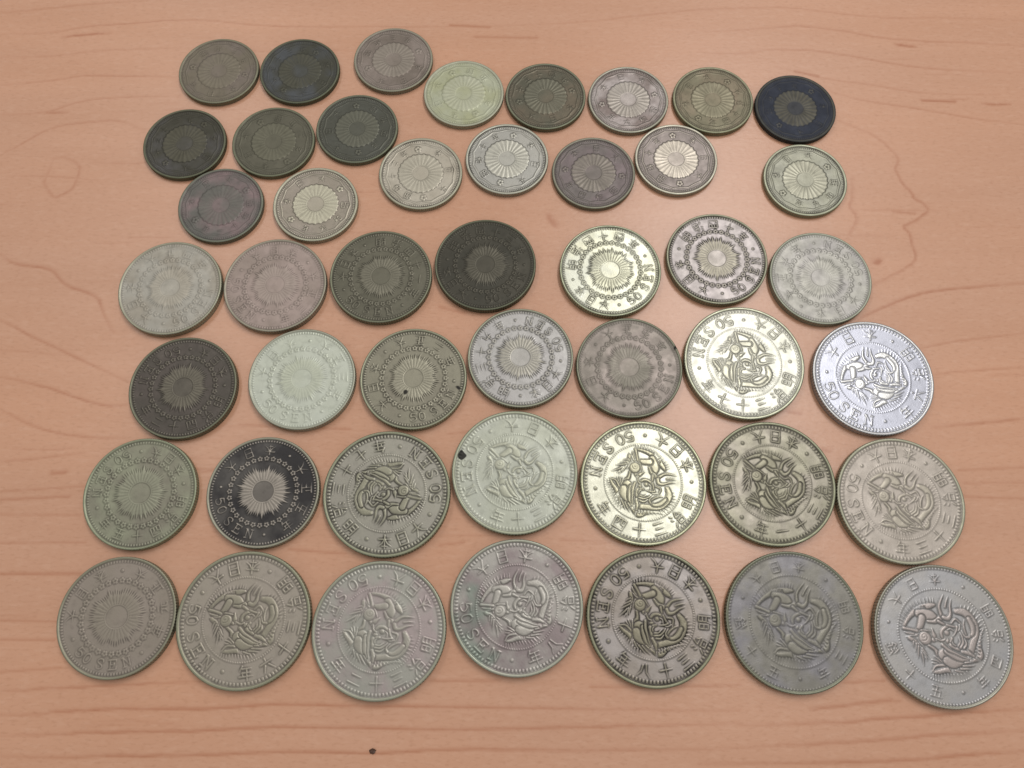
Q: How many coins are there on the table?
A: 46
